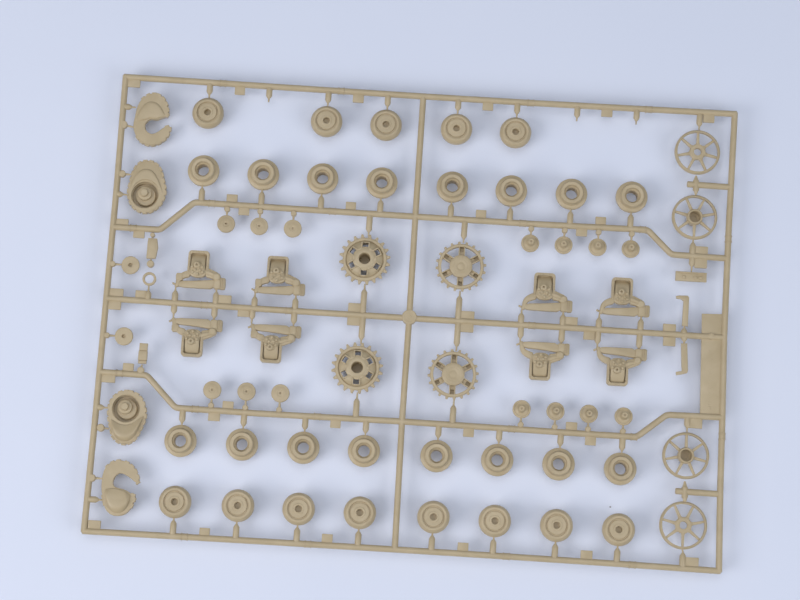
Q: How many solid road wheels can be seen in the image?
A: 13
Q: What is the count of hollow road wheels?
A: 16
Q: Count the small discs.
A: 16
